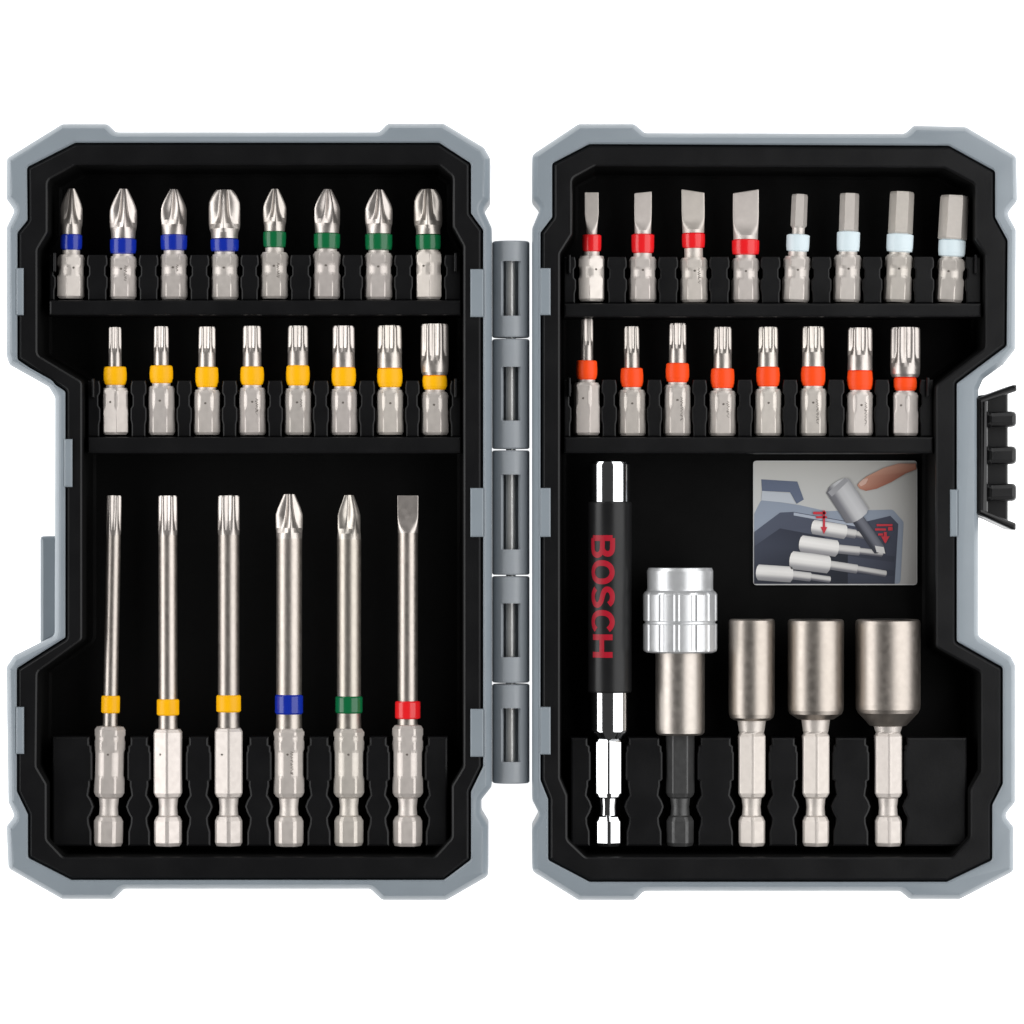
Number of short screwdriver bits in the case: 32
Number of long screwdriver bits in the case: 6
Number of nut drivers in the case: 3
